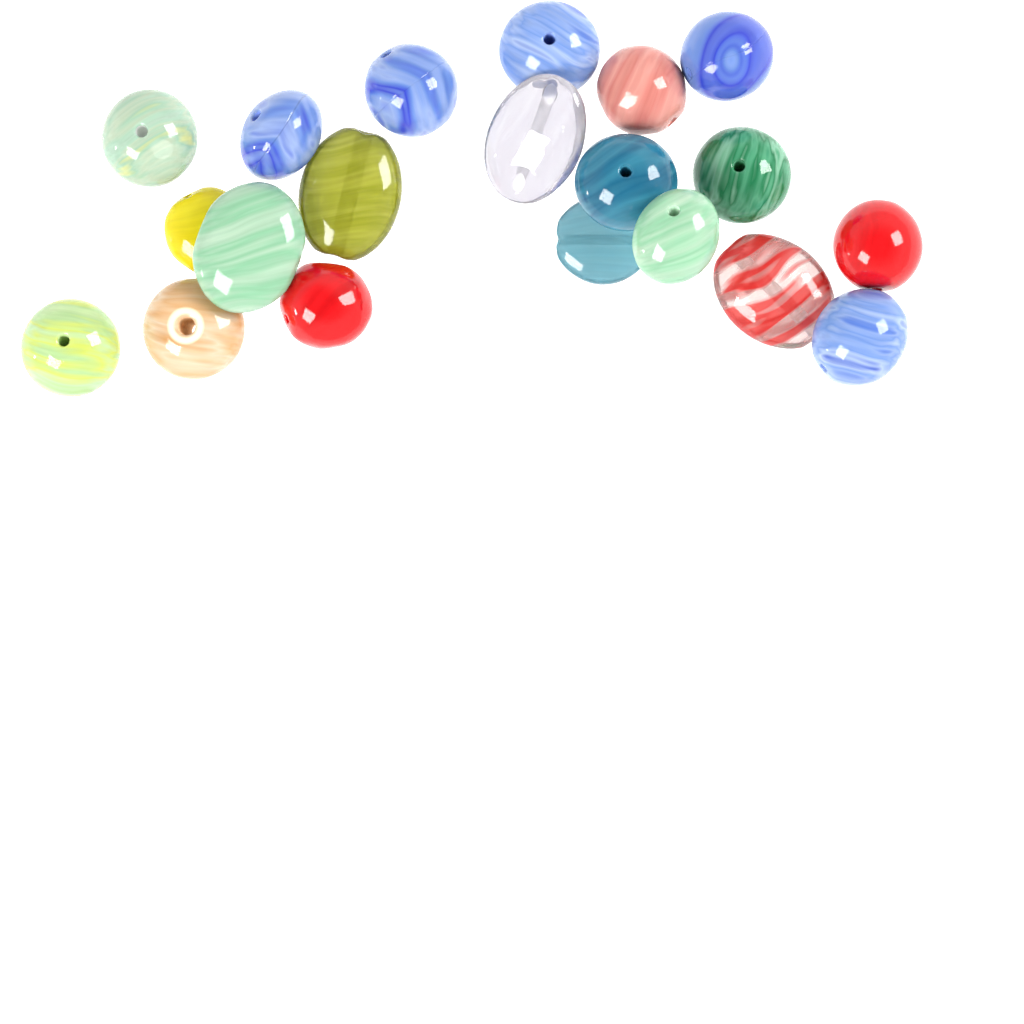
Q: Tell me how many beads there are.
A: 20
